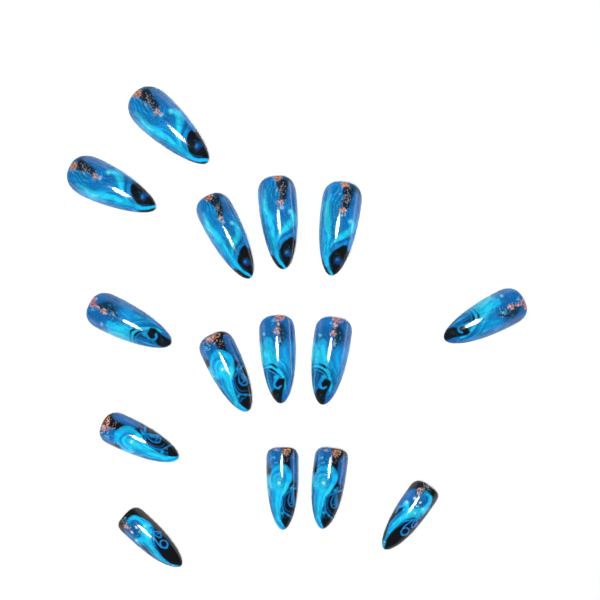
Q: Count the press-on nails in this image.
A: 15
